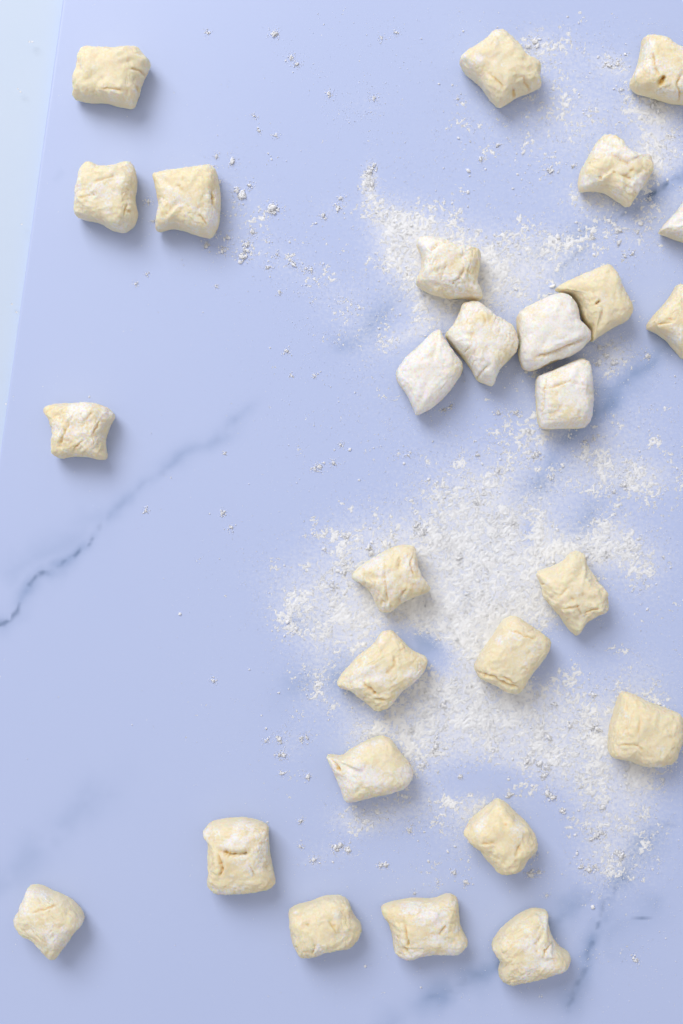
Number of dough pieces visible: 27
